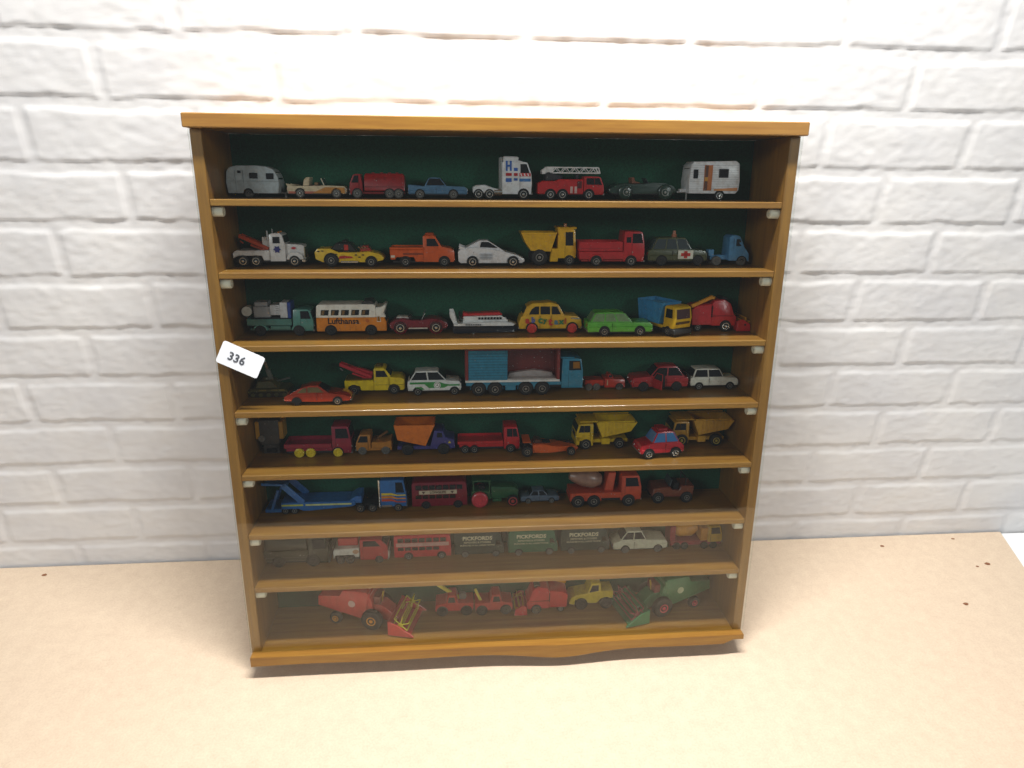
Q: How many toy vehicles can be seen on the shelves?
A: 61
